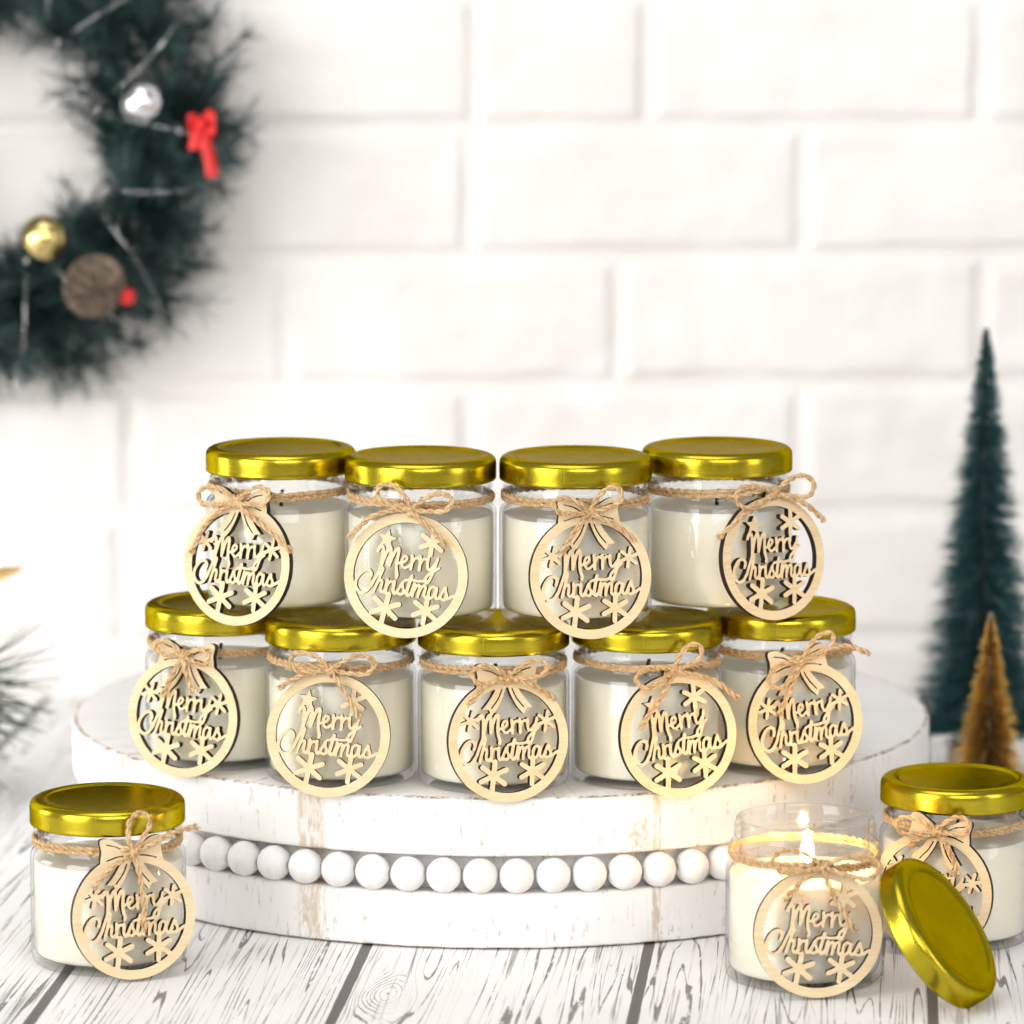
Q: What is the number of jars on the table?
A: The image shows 12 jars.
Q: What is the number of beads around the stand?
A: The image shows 17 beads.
